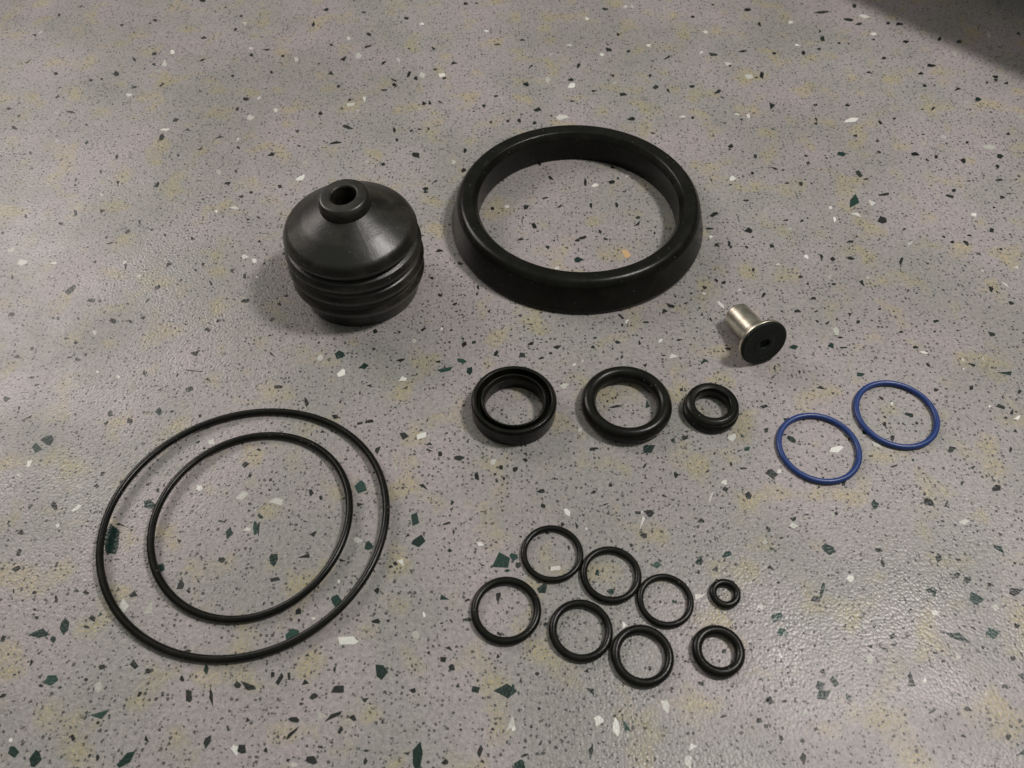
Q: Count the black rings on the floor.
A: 14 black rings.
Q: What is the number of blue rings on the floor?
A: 2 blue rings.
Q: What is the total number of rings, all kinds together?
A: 16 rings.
